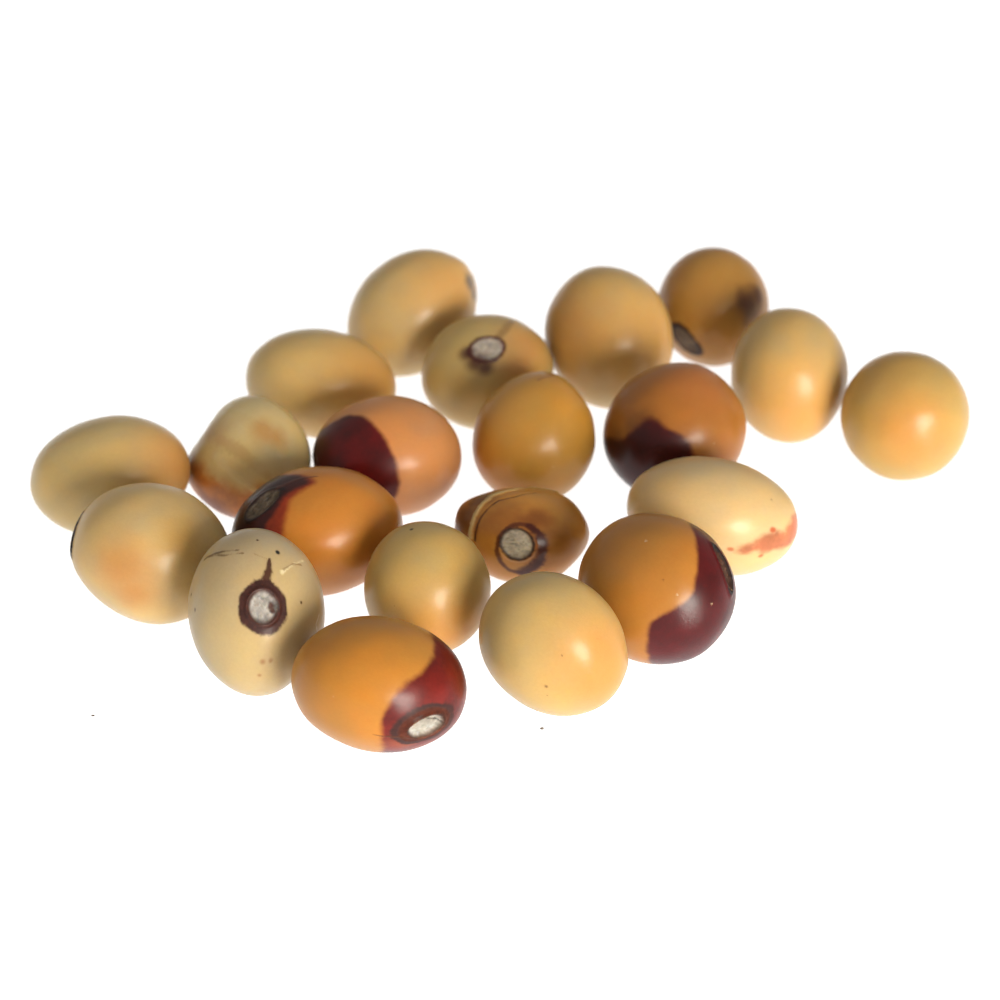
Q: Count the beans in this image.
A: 21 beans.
